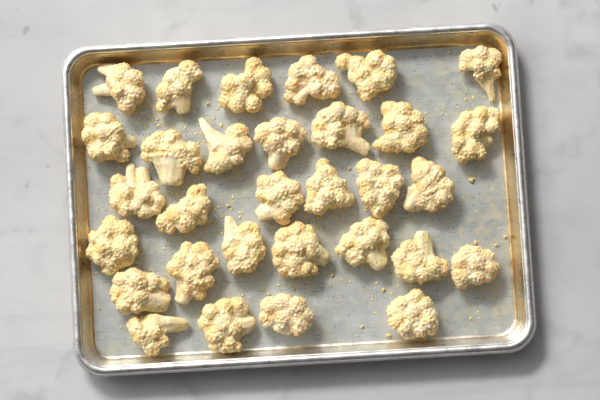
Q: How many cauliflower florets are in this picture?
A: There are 31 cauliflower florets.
